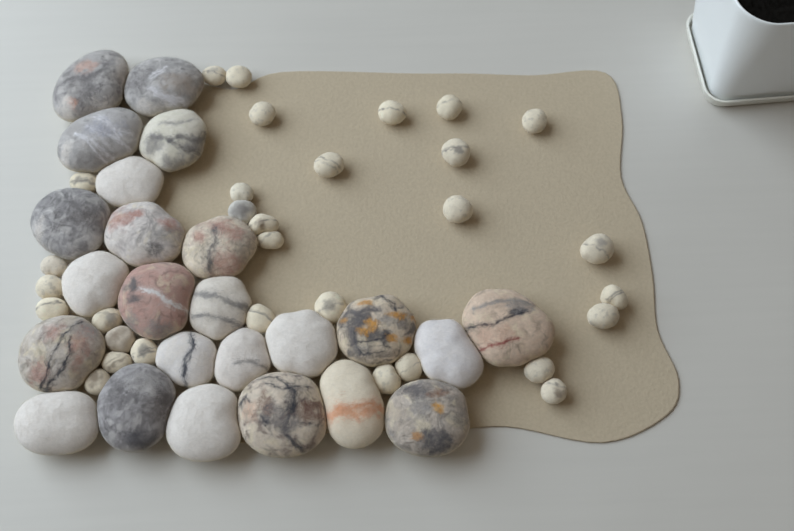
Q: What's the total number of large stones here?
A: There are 24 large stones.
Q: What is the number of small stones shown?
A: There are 31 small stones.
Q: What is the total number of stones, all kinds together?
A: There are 55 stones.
